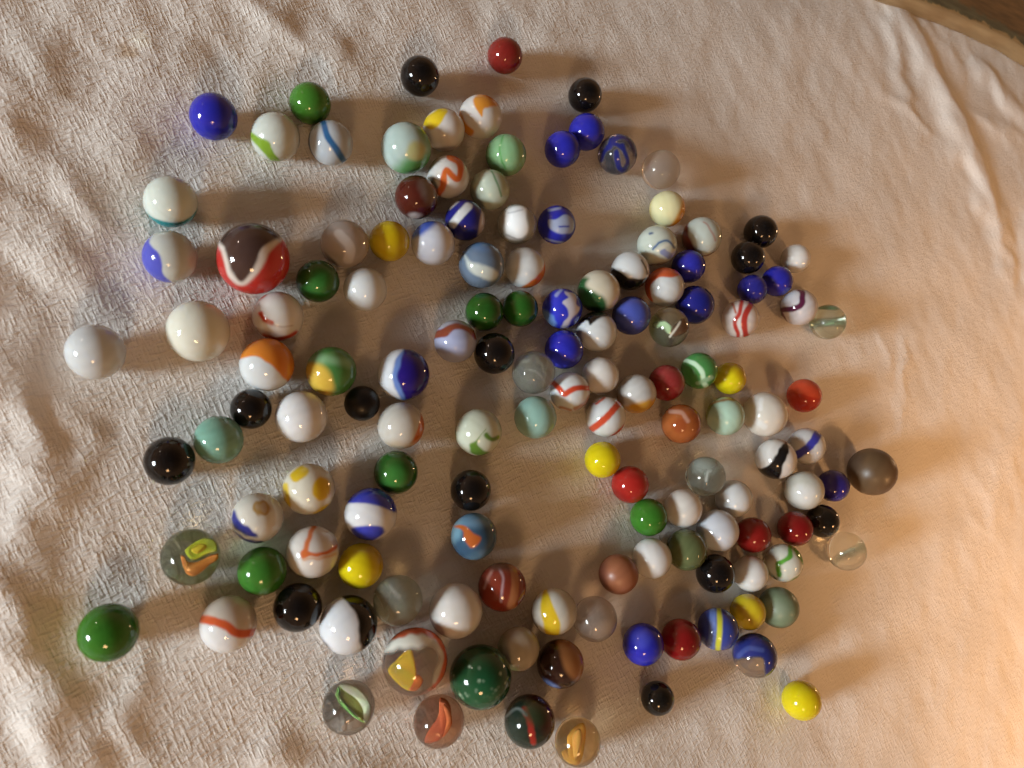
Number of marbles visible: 139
